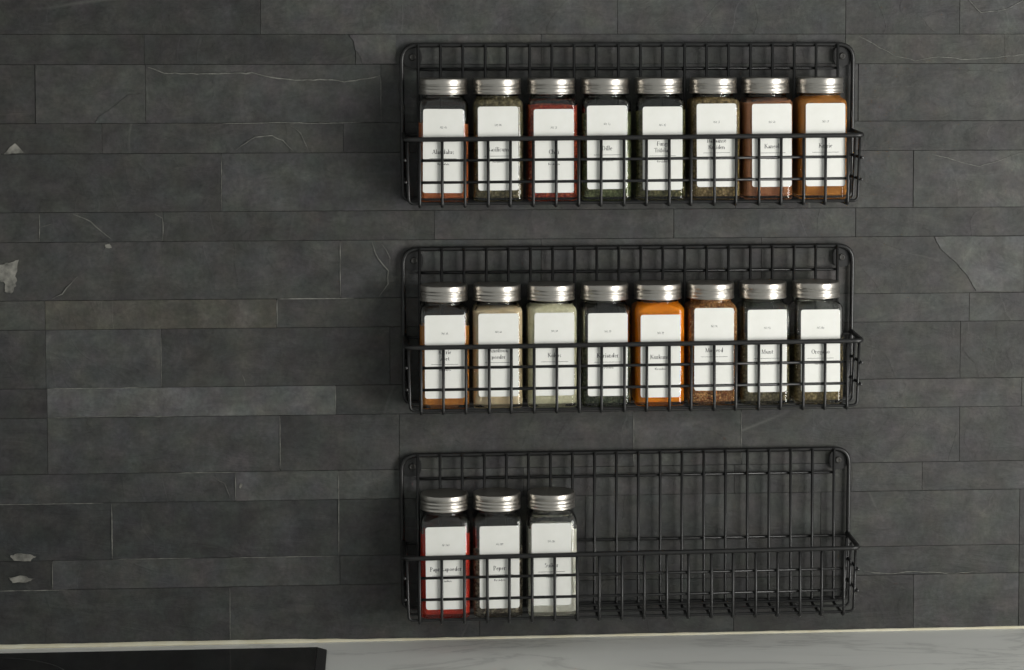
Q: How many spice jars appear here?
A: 19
